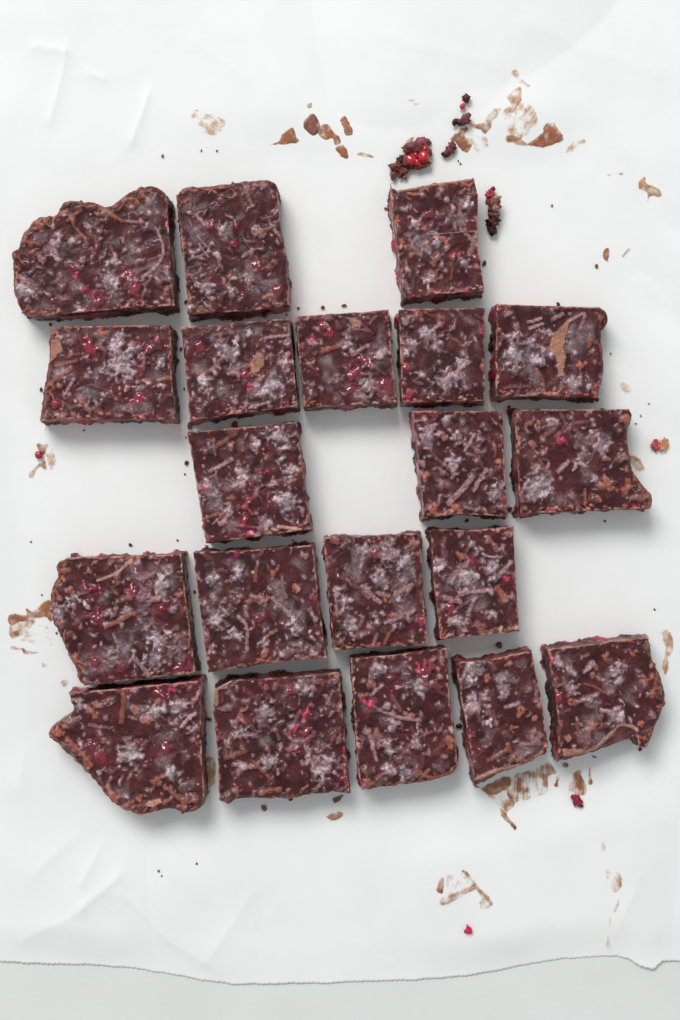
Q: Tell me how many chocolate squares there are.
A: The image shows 20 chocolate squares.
